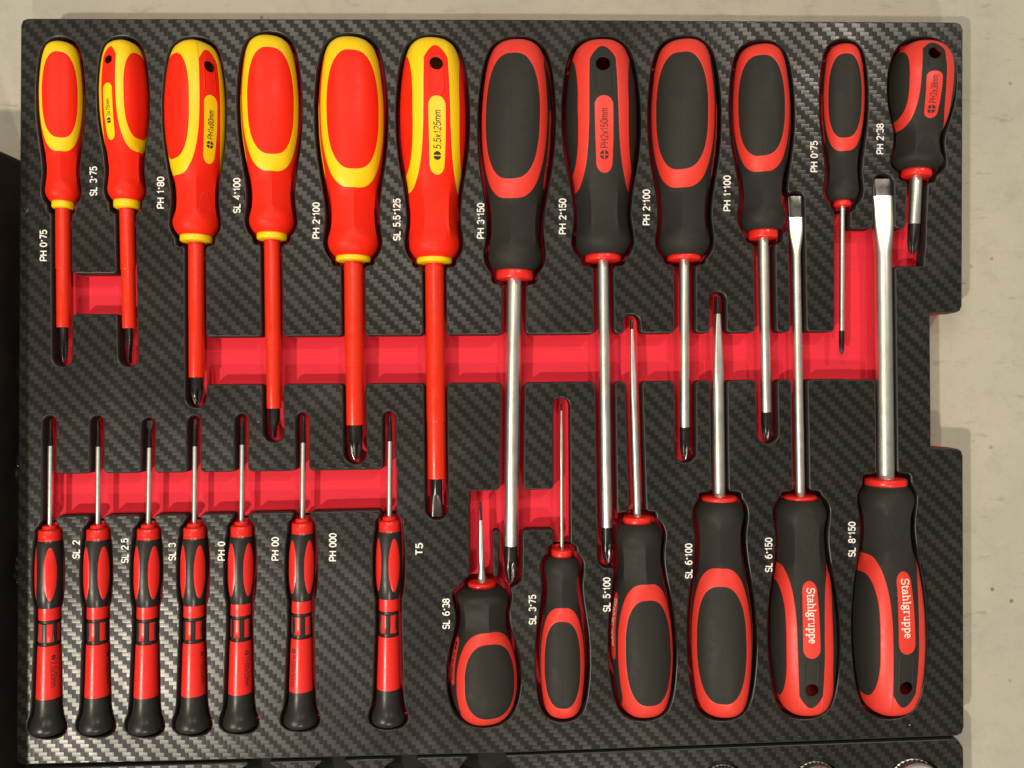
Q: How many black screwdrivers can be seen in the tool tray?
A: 19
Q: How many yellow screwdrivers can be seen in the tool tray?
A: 6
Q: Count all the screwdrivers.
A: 25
